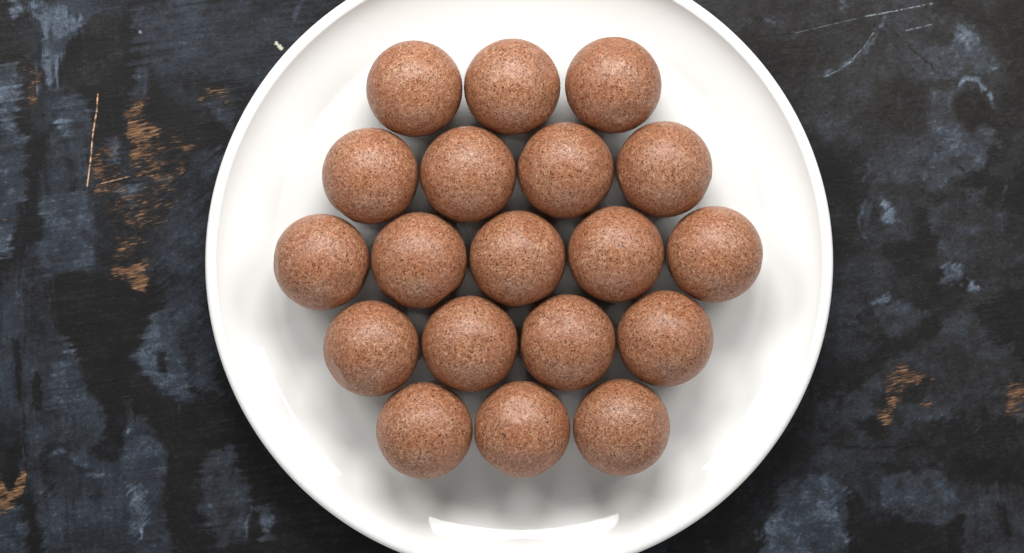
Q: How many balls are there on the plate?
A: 19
